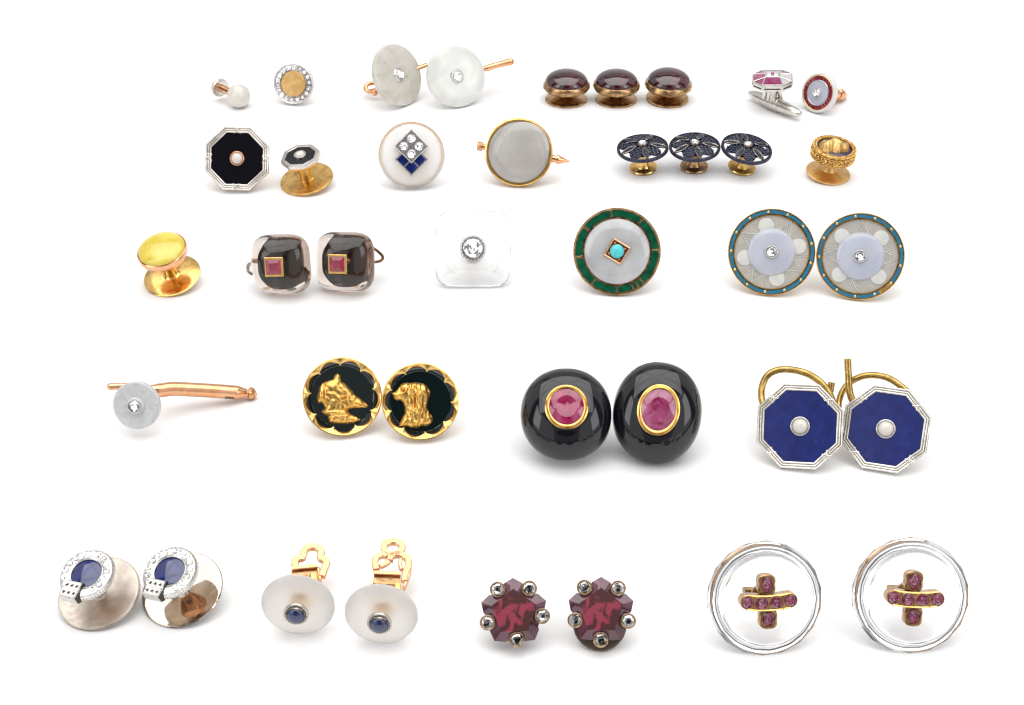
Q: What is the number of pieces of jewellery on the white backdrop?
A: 39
